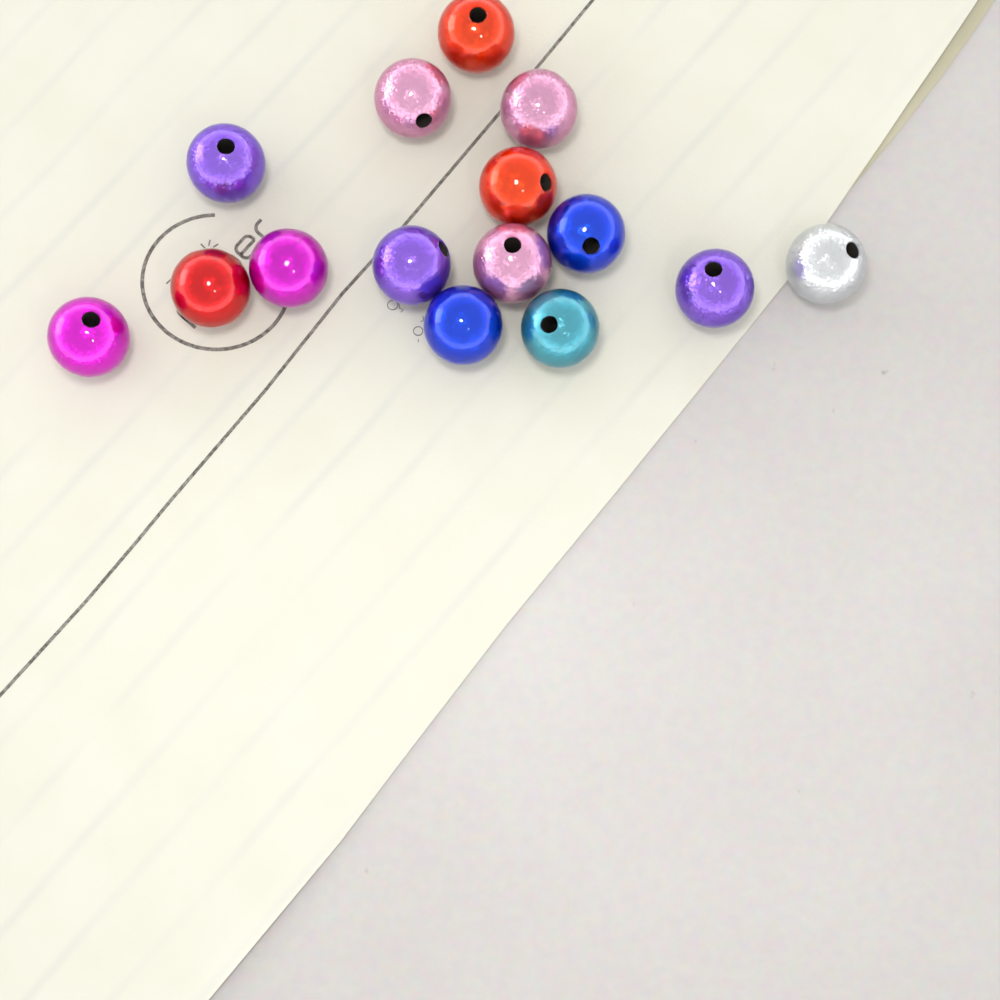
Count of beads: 15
